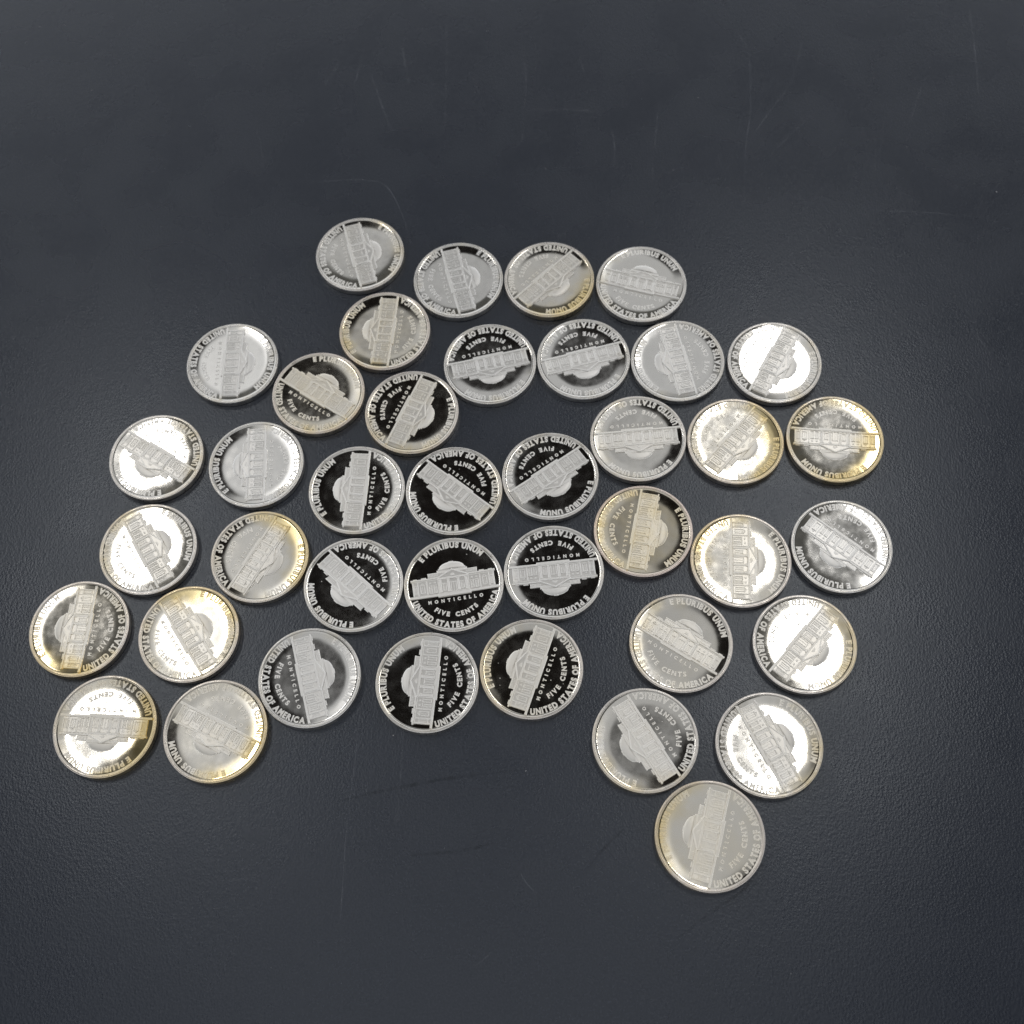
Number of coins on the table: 40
